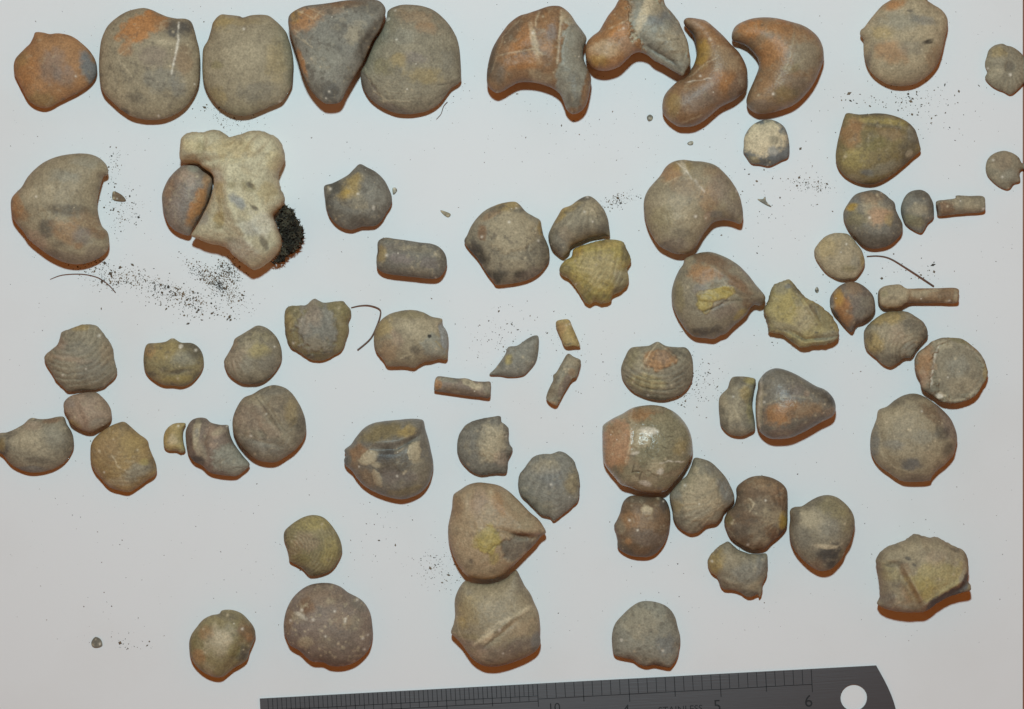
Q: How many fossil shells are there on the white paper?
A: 59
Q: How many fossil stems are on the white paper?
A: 6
